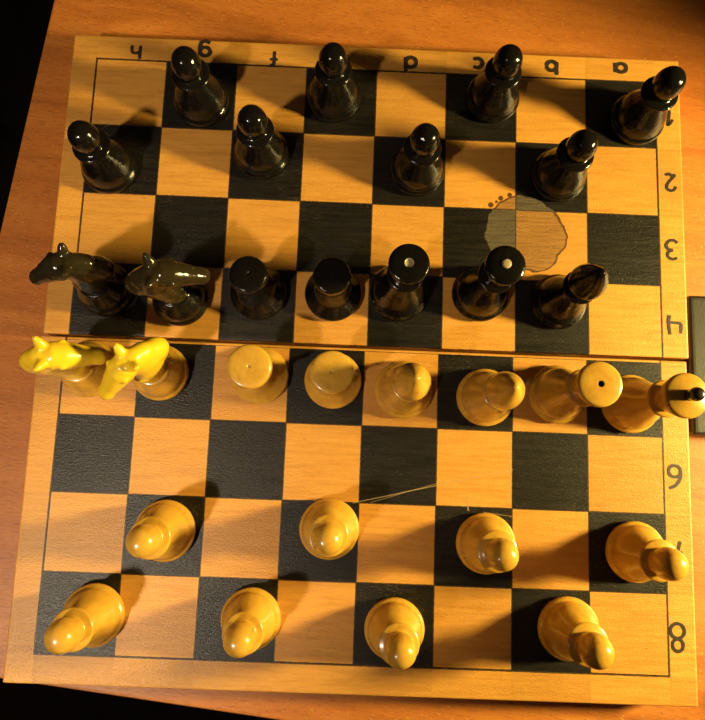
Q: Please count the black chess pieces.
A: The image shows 15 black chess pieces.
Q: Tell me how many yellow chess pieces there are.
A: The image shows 16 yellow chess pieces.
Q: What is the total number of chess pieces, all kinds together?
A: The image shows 31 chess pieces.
